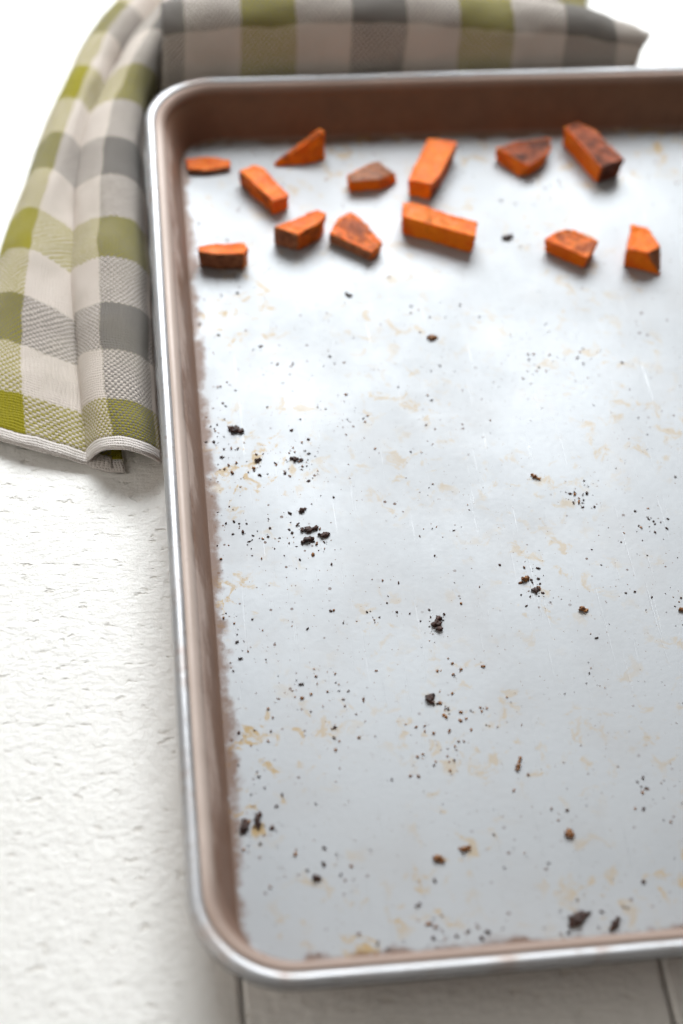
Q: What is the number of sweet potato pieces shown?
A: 13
